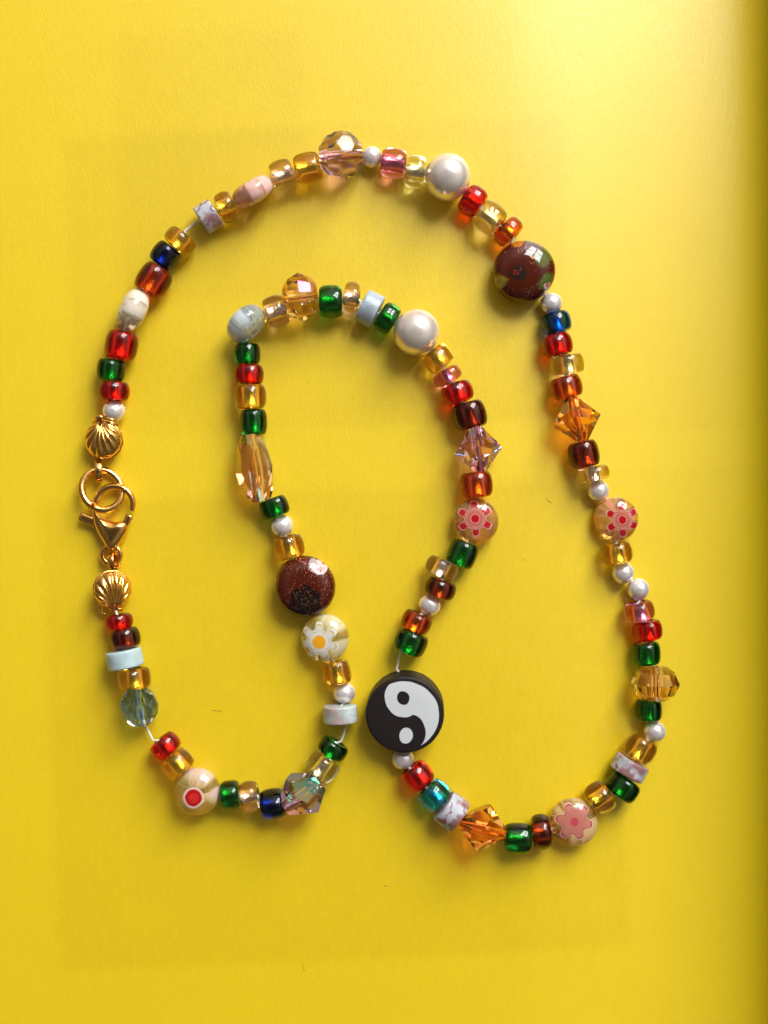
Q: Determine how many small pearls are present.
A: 11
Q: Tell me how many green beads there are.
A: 14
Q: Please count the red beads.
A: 10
